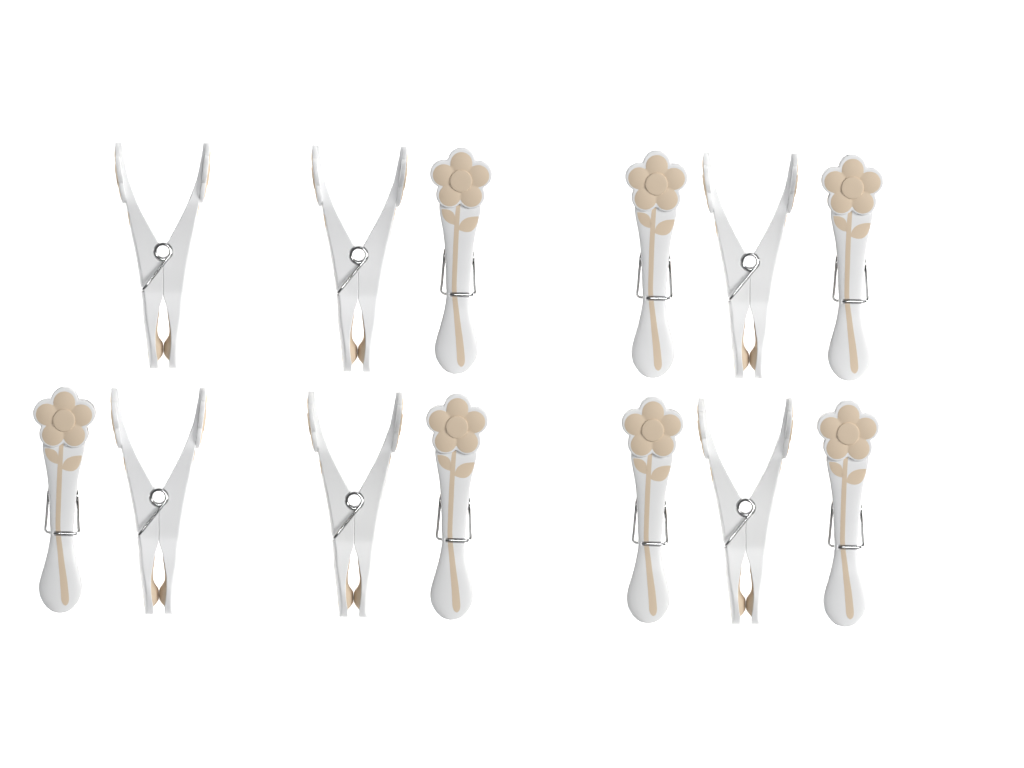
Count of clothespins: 13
